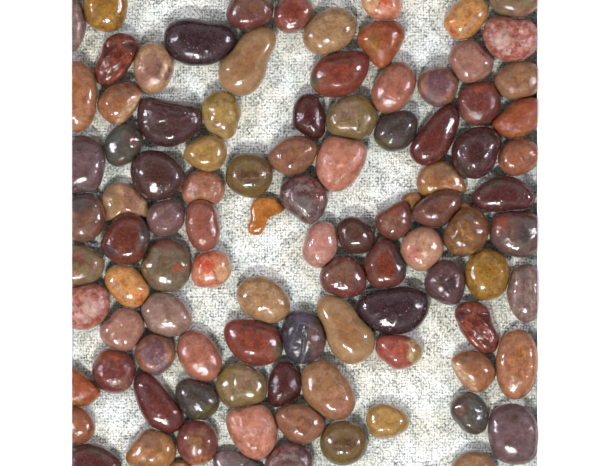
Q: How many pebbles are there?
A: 101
